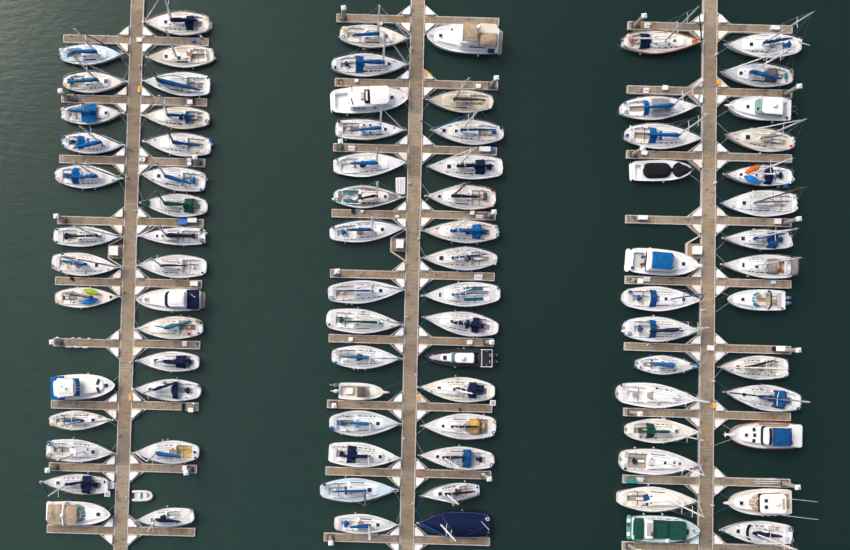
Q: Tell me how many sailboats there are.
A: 71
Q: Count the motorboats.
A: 14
